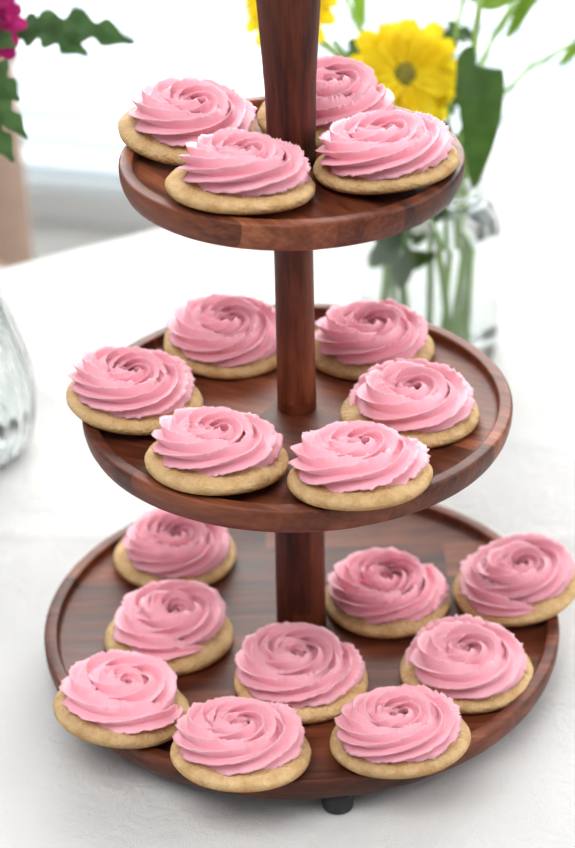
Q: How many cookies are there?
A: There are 19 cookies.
